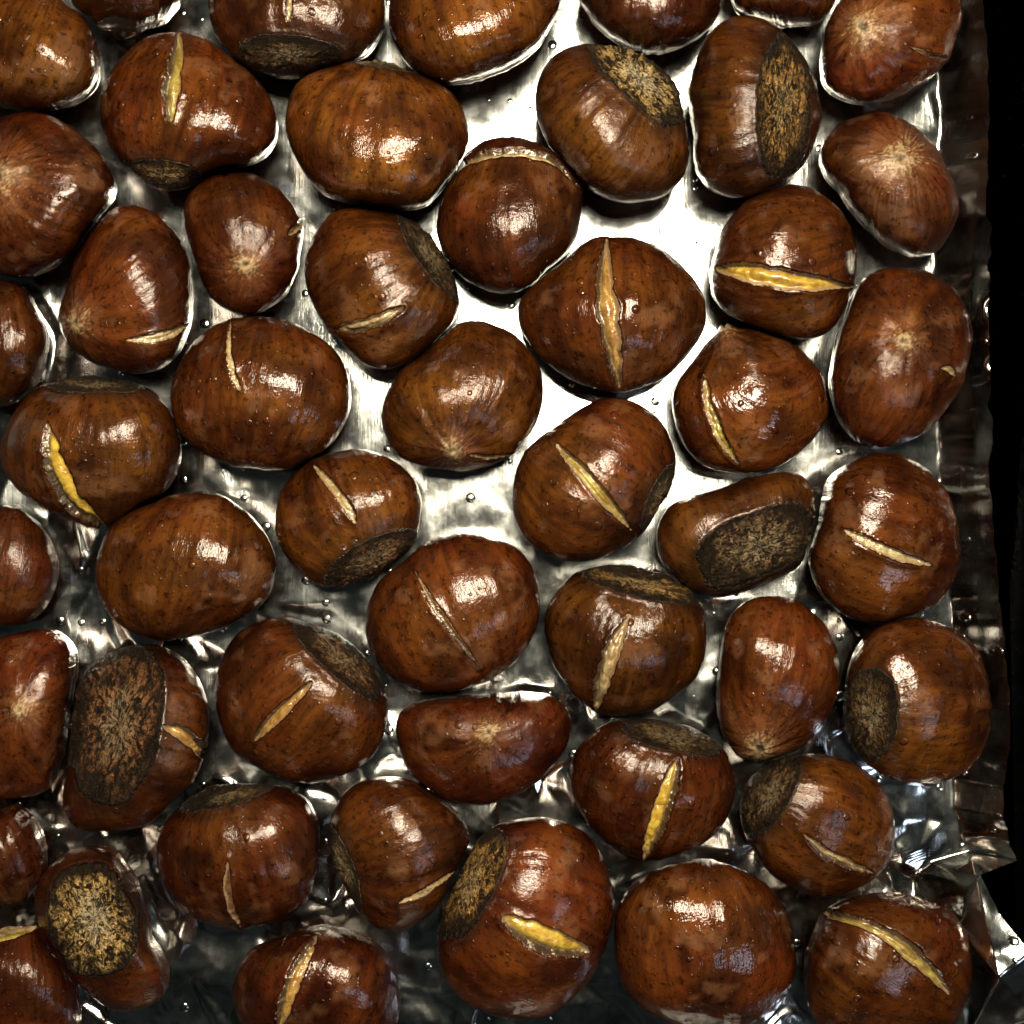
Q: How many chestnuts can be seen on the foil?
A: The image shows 50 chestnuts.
